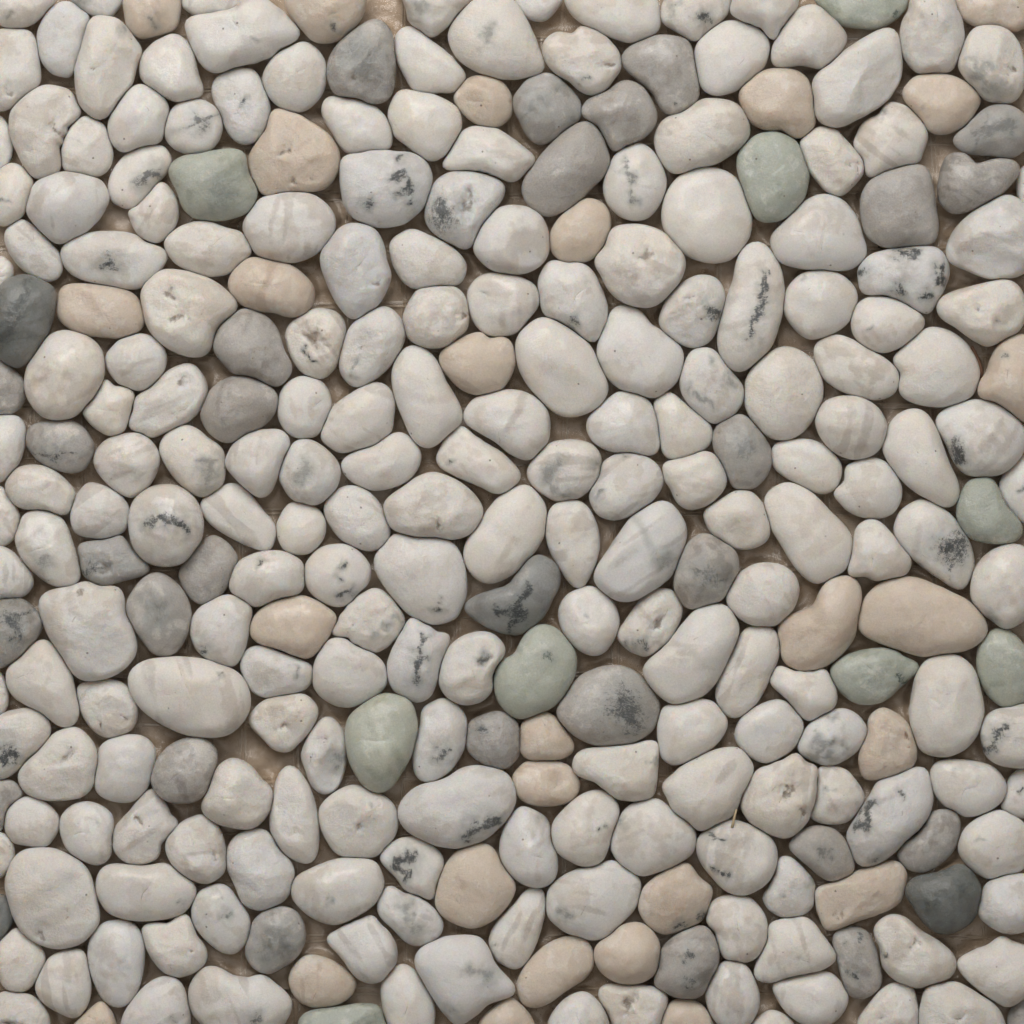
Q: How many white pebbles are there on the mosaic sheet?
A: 200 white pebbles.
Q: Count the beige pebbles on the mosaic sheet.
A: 27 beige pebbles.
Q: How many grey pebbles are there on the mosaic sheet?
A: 32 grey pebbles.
